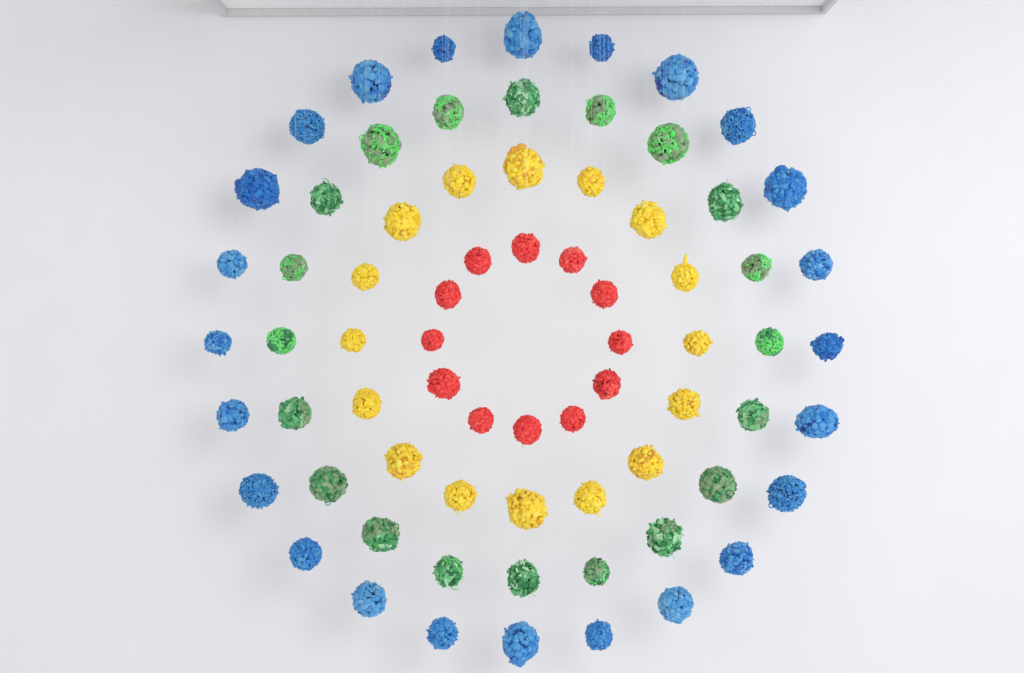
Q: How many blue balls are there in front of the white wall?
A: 24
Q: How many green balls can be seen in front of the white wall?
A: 20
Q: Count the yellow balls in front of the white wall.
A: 16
